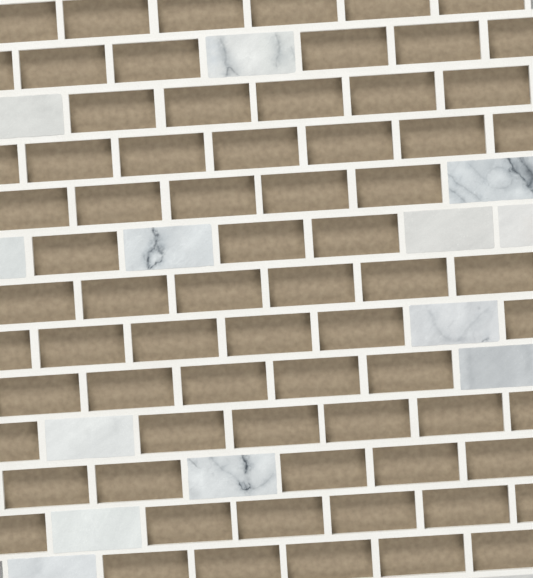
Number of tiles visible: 13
